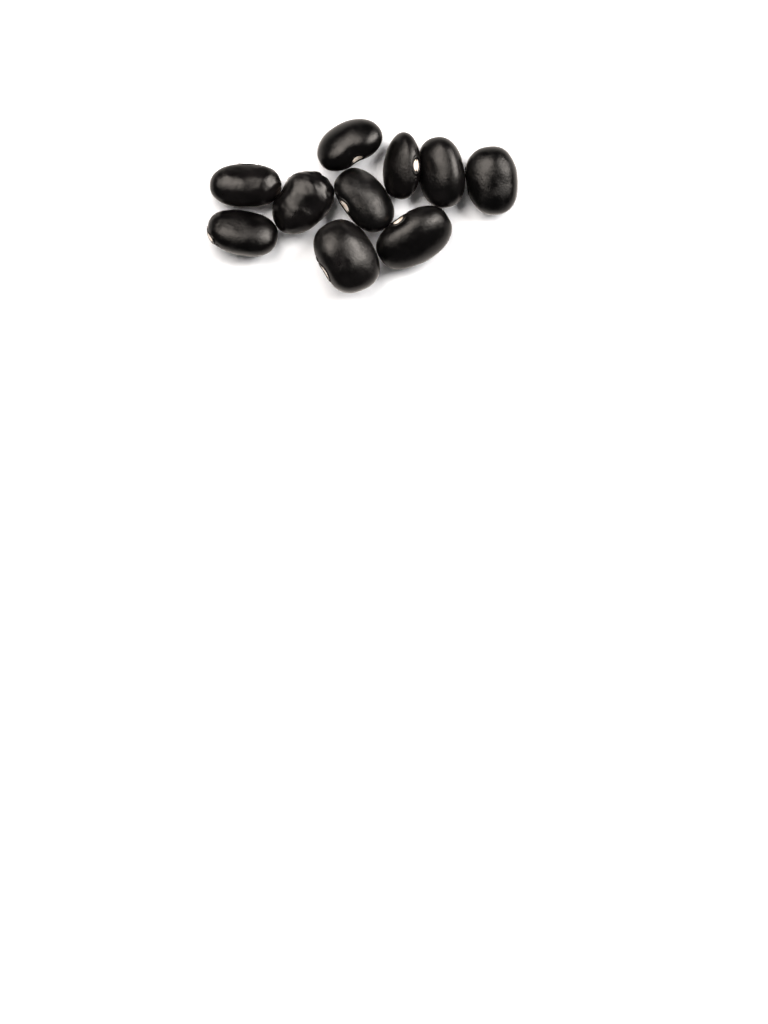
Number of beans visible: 10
